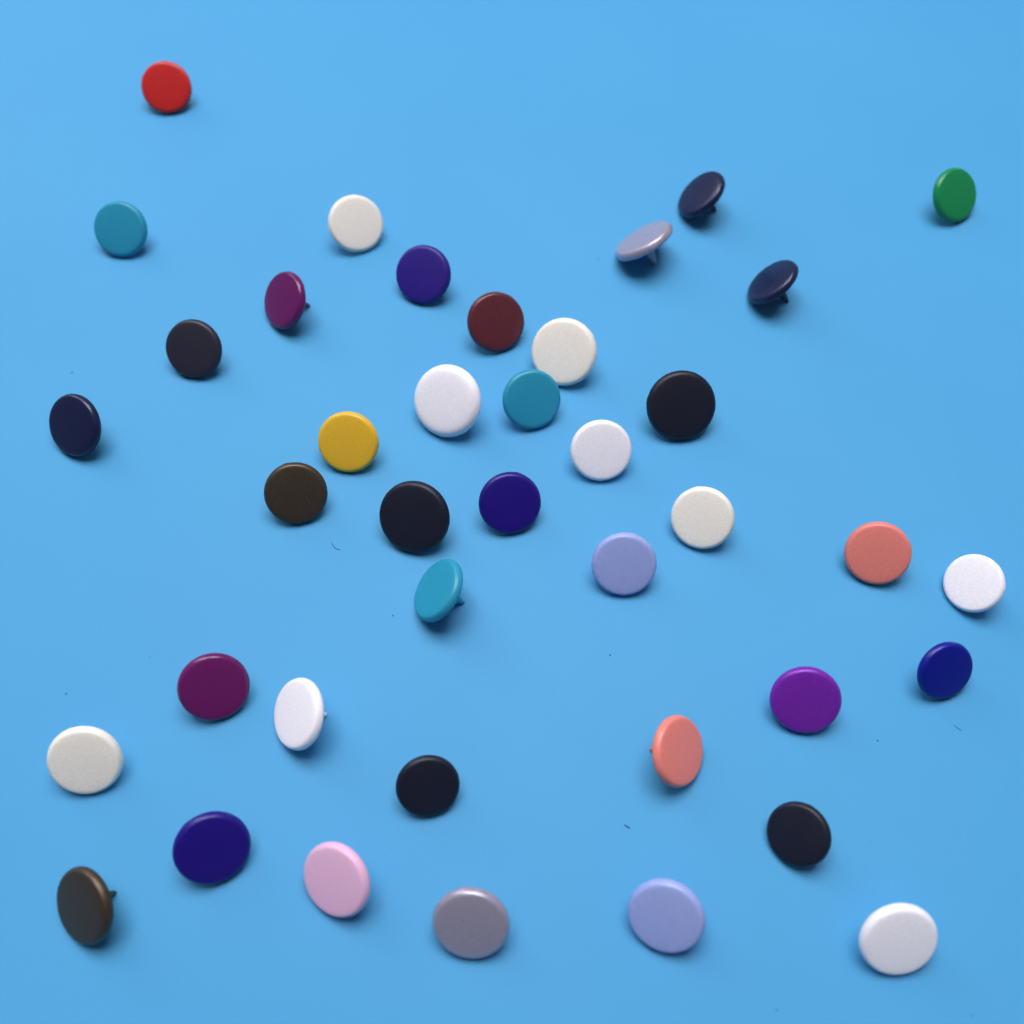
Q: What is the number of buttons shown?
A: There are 40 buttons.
